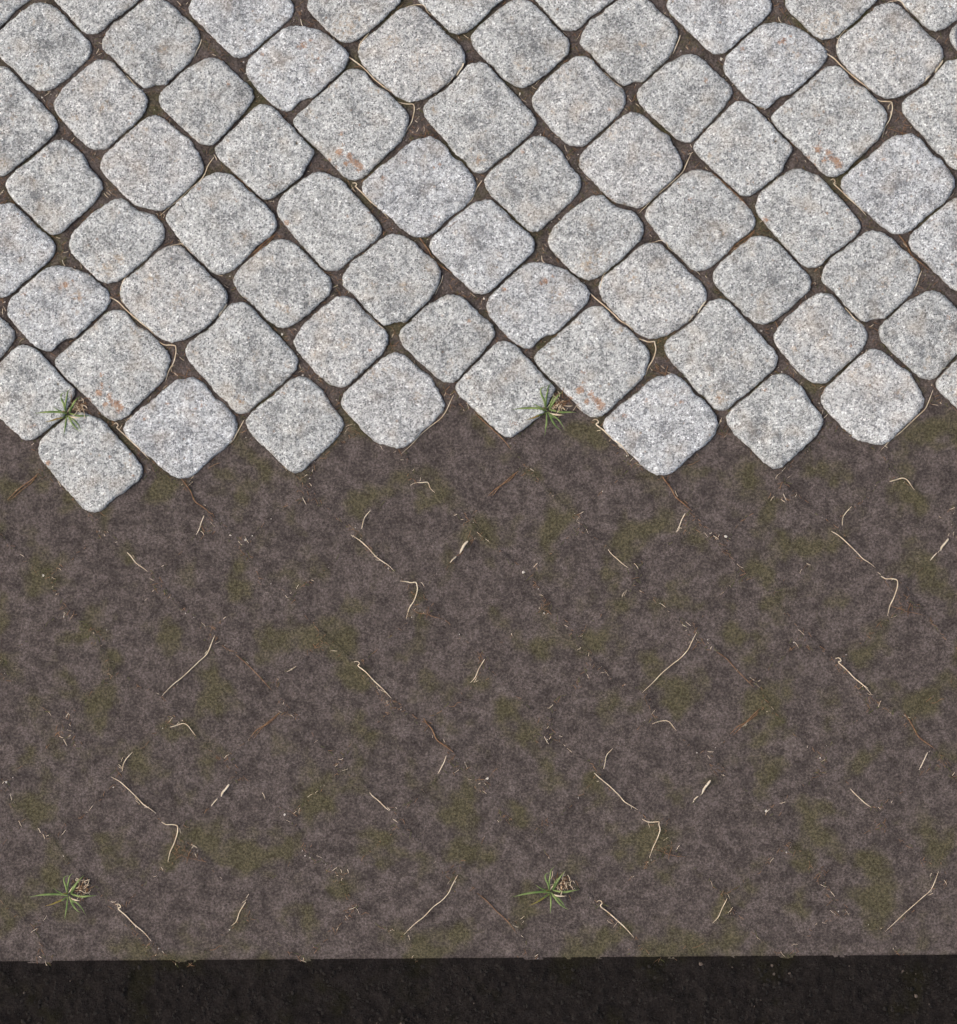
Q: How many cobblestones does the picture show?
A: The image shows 71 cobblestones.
